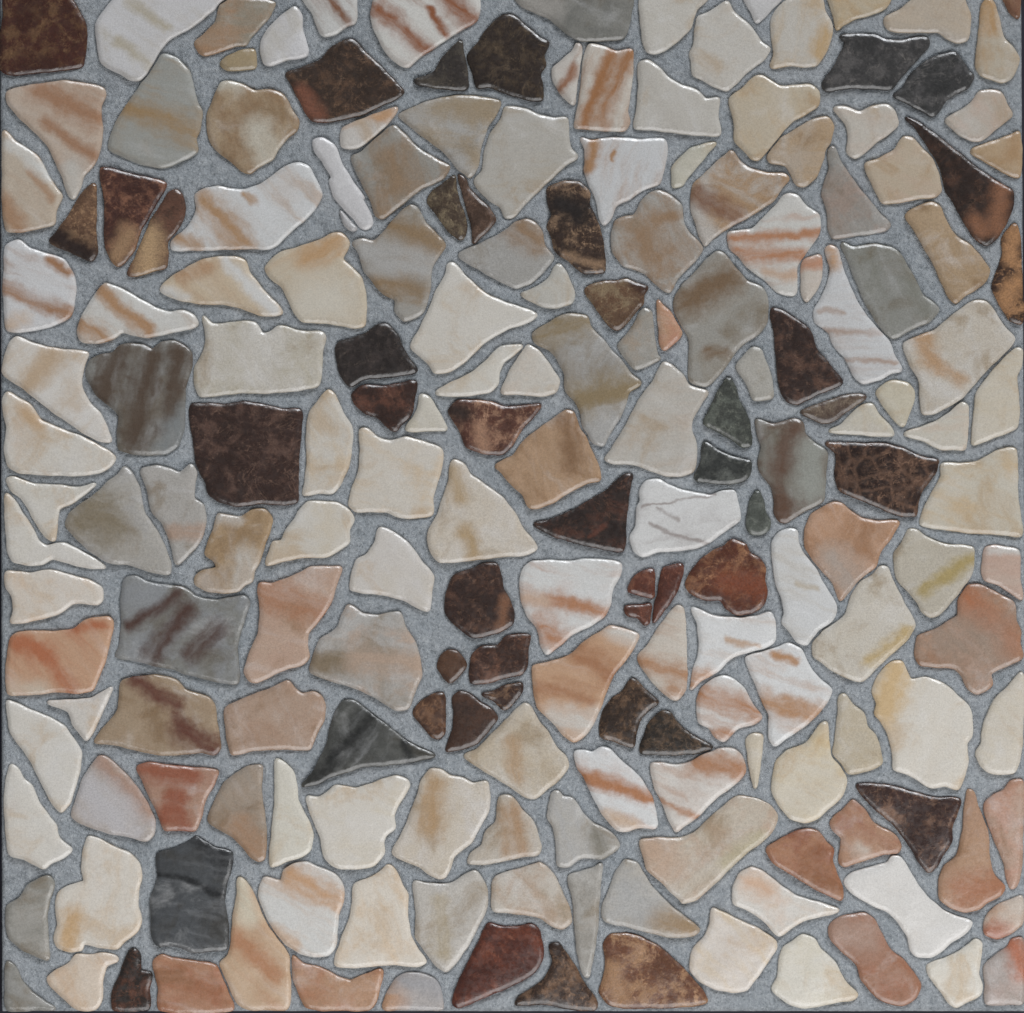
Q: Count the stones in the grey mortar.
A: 195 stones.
